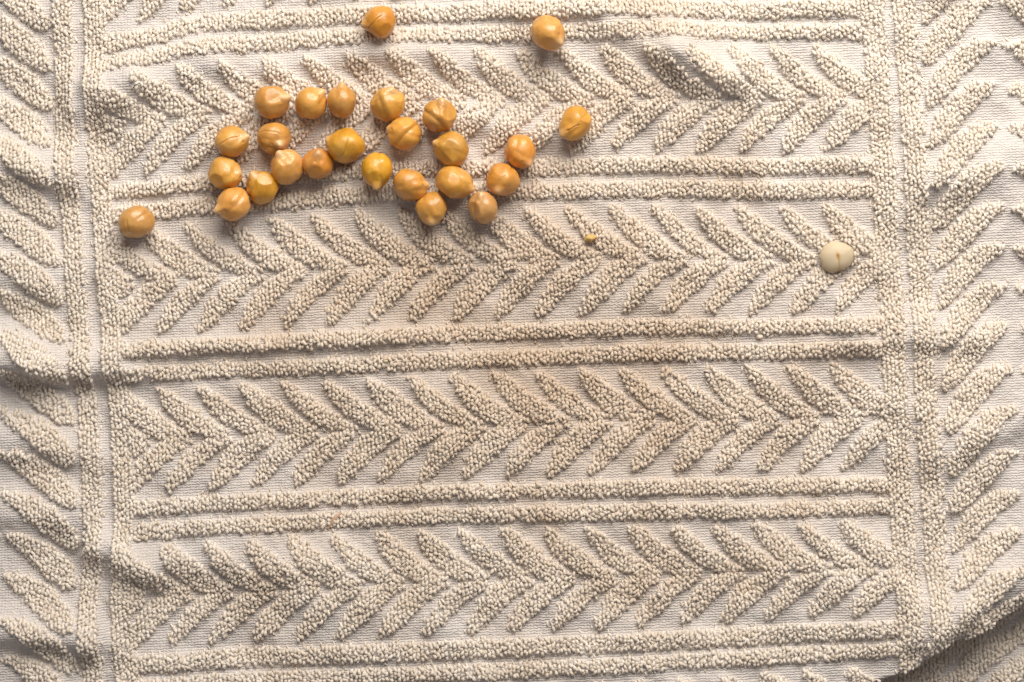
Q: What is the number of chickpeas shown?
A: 26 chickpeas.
